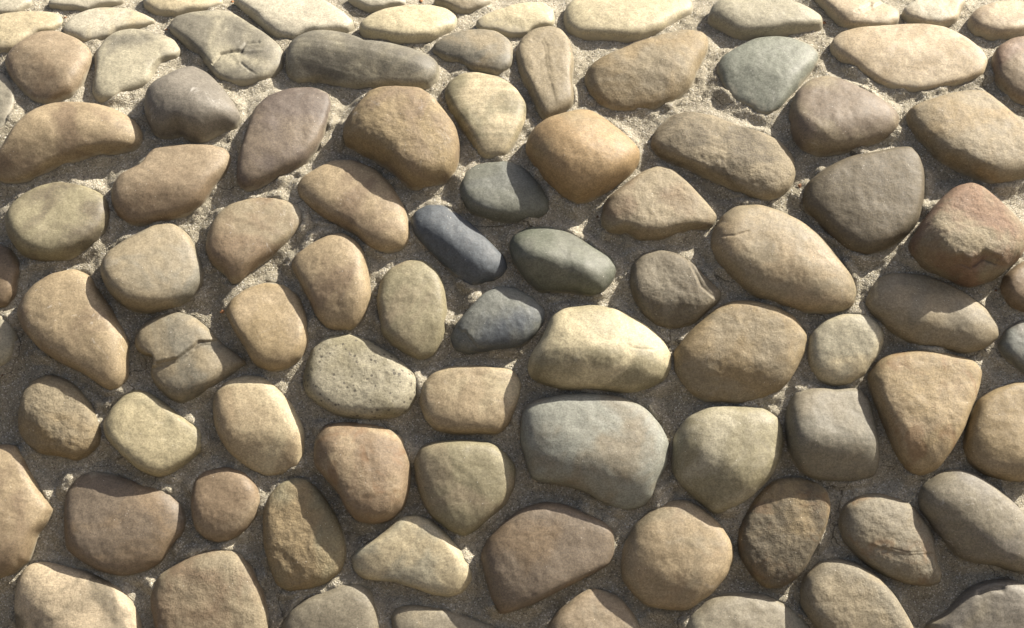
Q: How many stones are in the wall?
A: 92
